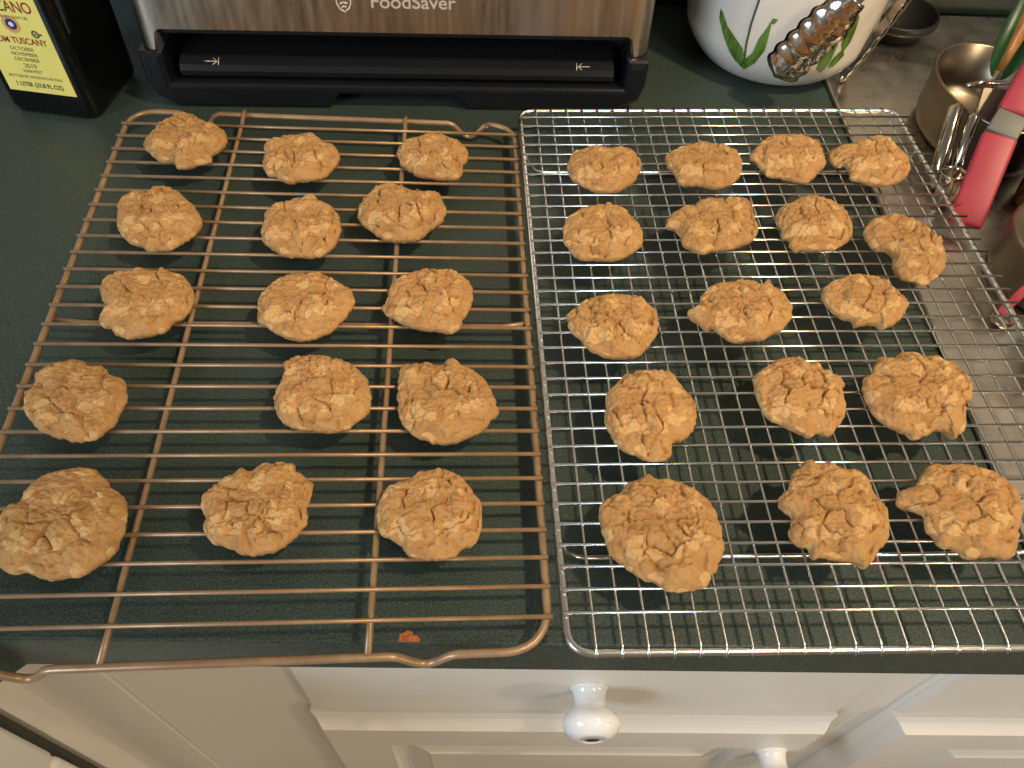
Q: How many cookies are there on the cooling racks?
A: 32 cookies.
